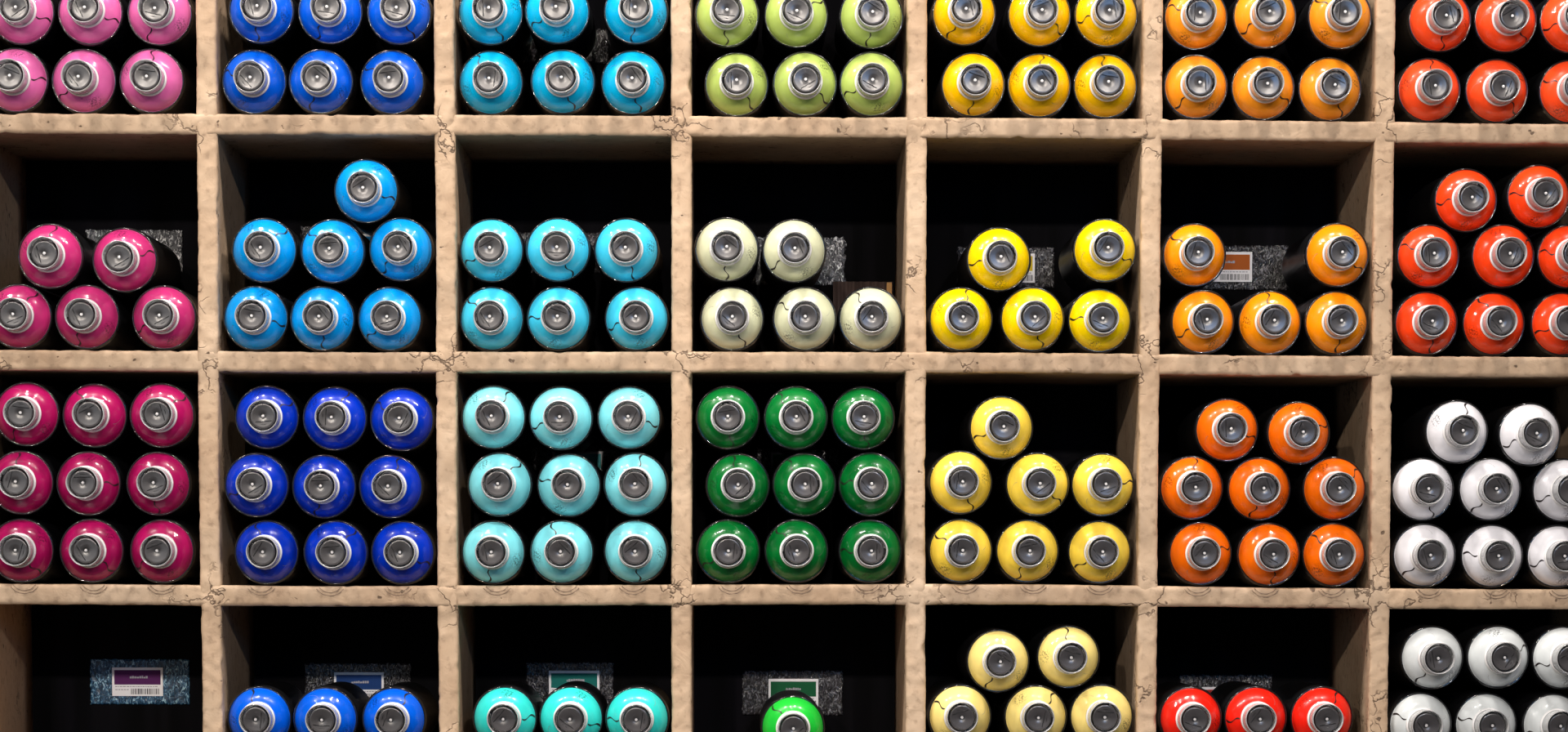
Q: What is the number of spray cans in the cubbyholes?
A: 163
